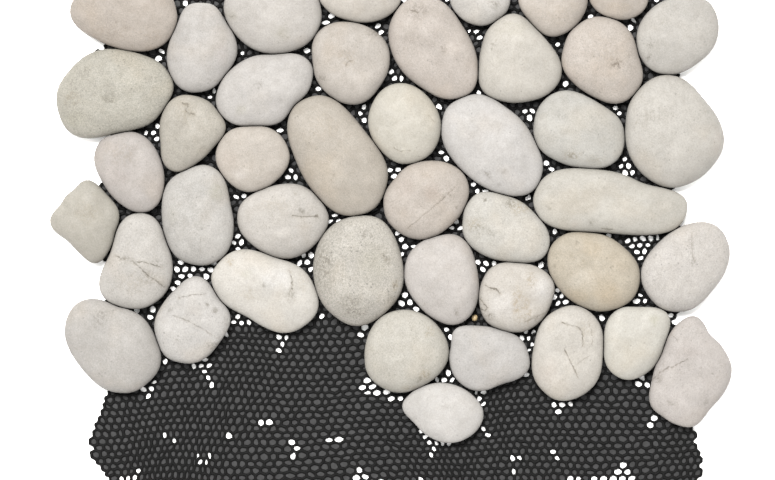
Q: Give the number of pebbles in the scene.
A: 43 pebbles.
